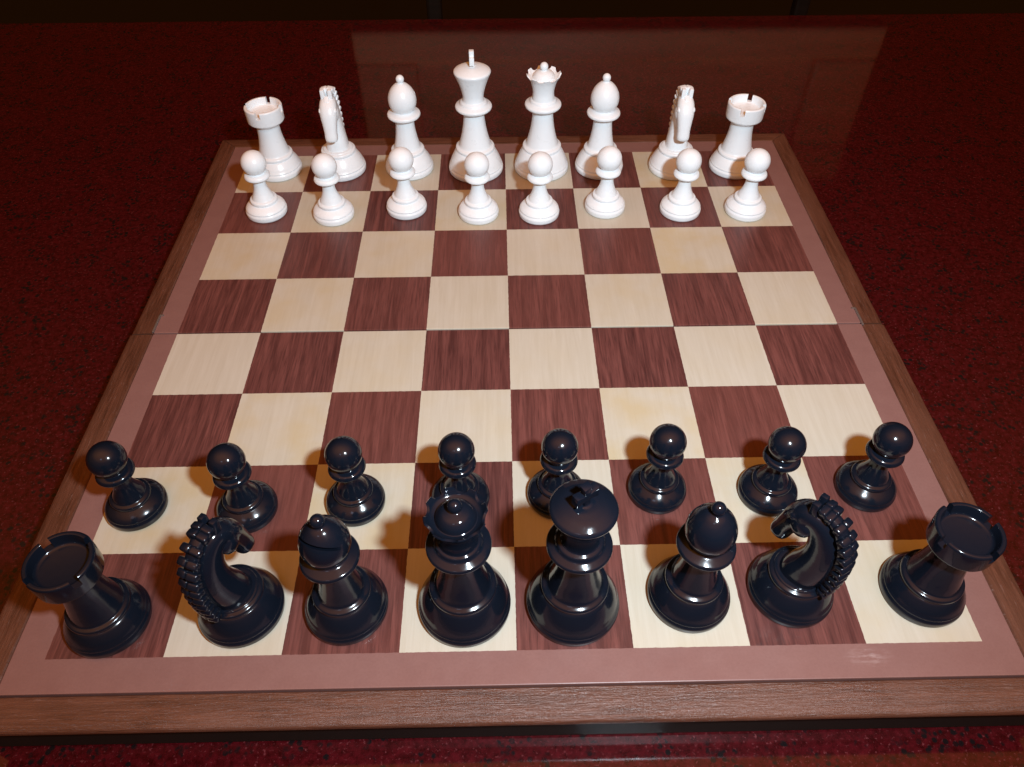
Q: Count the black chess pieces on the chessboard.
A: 16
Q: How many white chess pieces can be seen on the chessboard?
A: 16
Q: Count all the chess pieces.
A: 32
